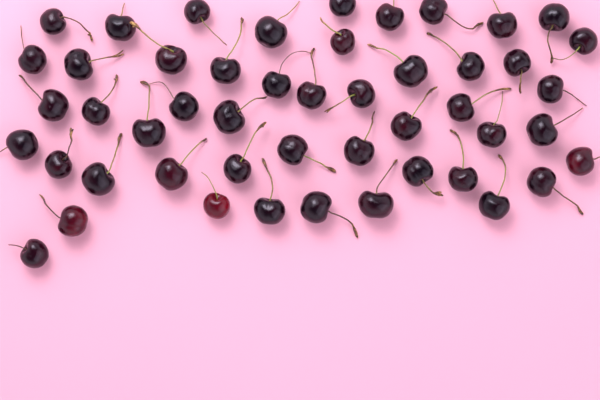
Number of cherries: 49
